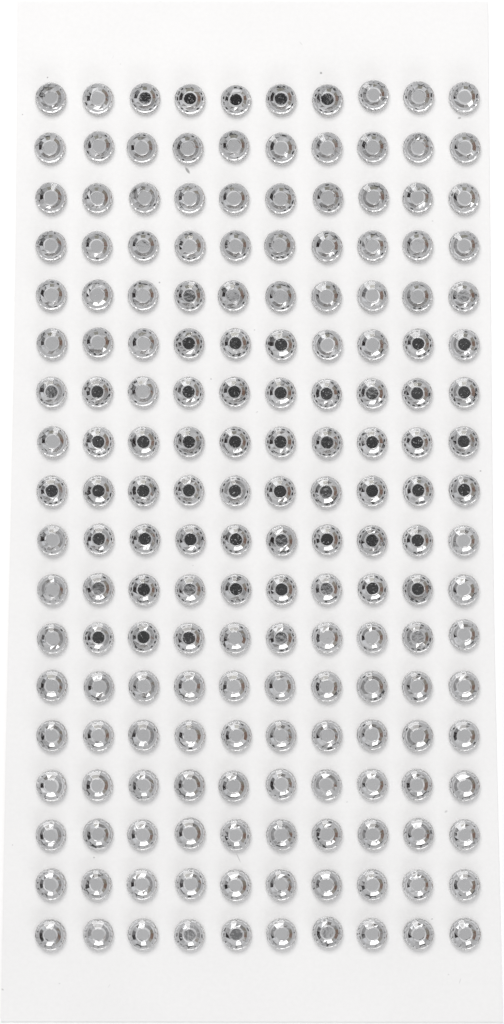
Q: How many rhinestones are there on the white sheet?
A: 180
